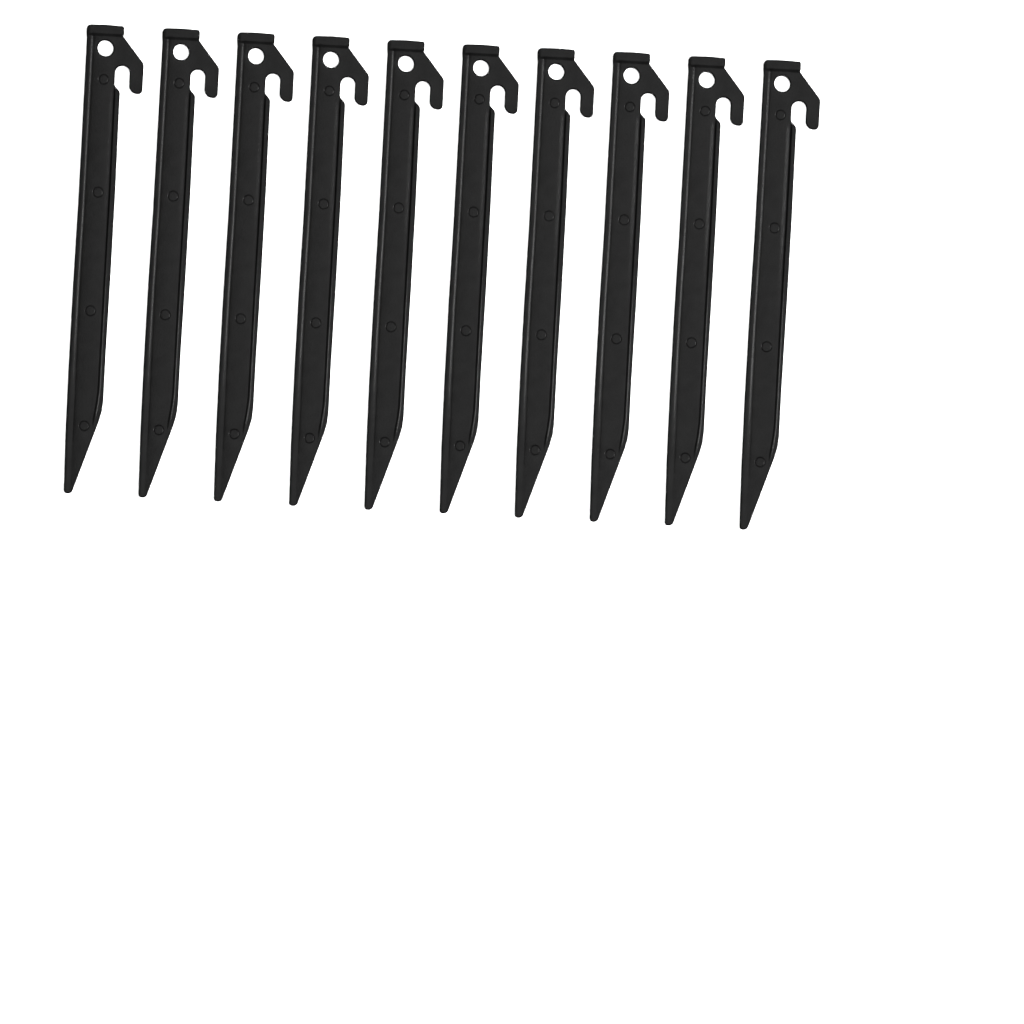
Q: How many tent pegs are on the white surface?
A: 10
